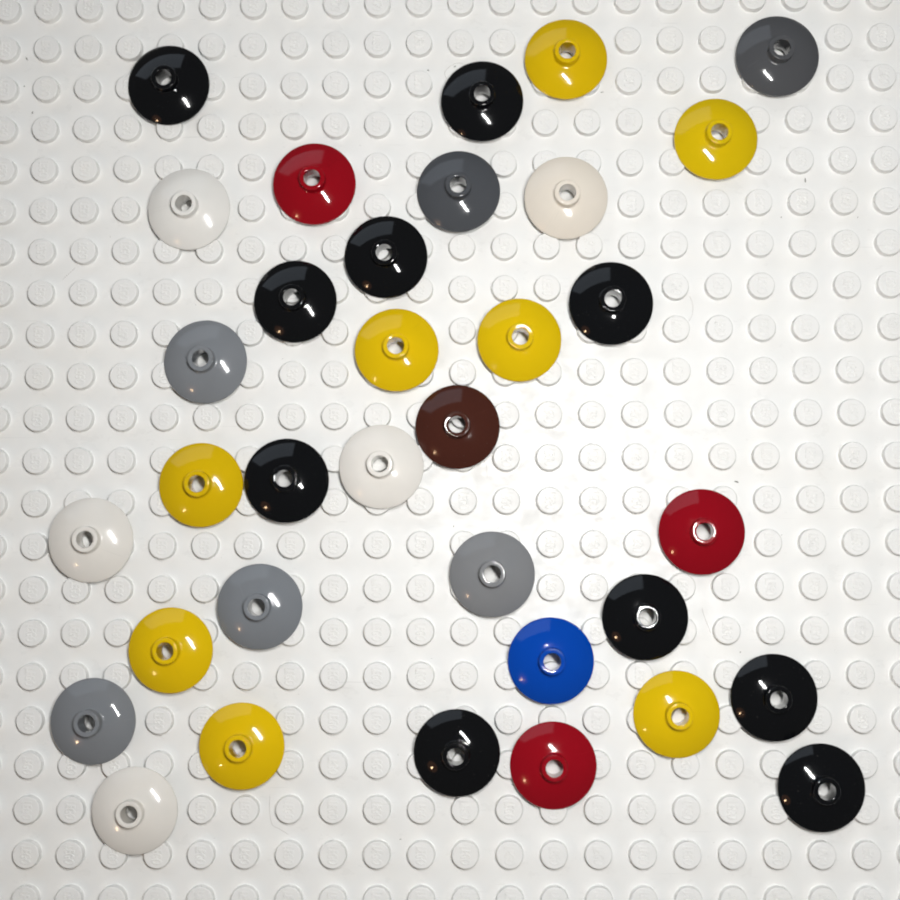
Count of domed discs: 34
